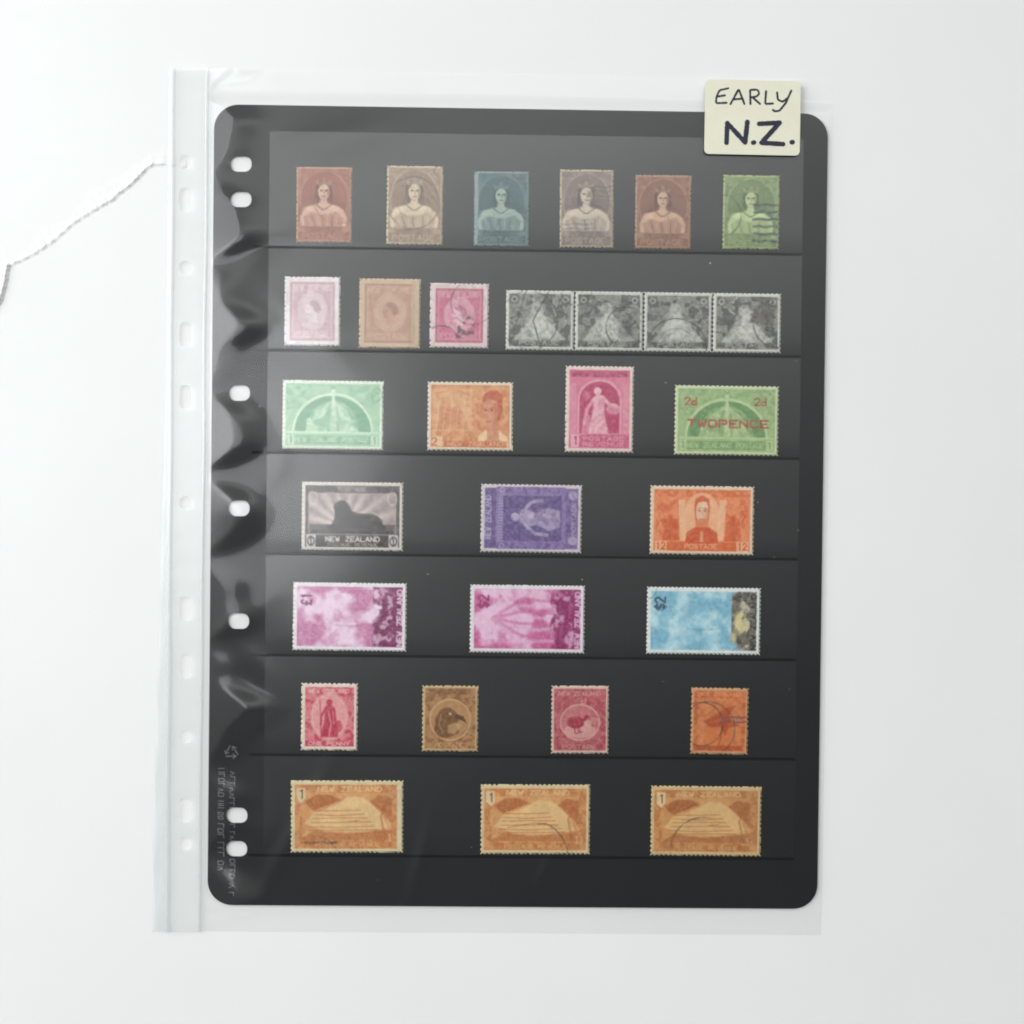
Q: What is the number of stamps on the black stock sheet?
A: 30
